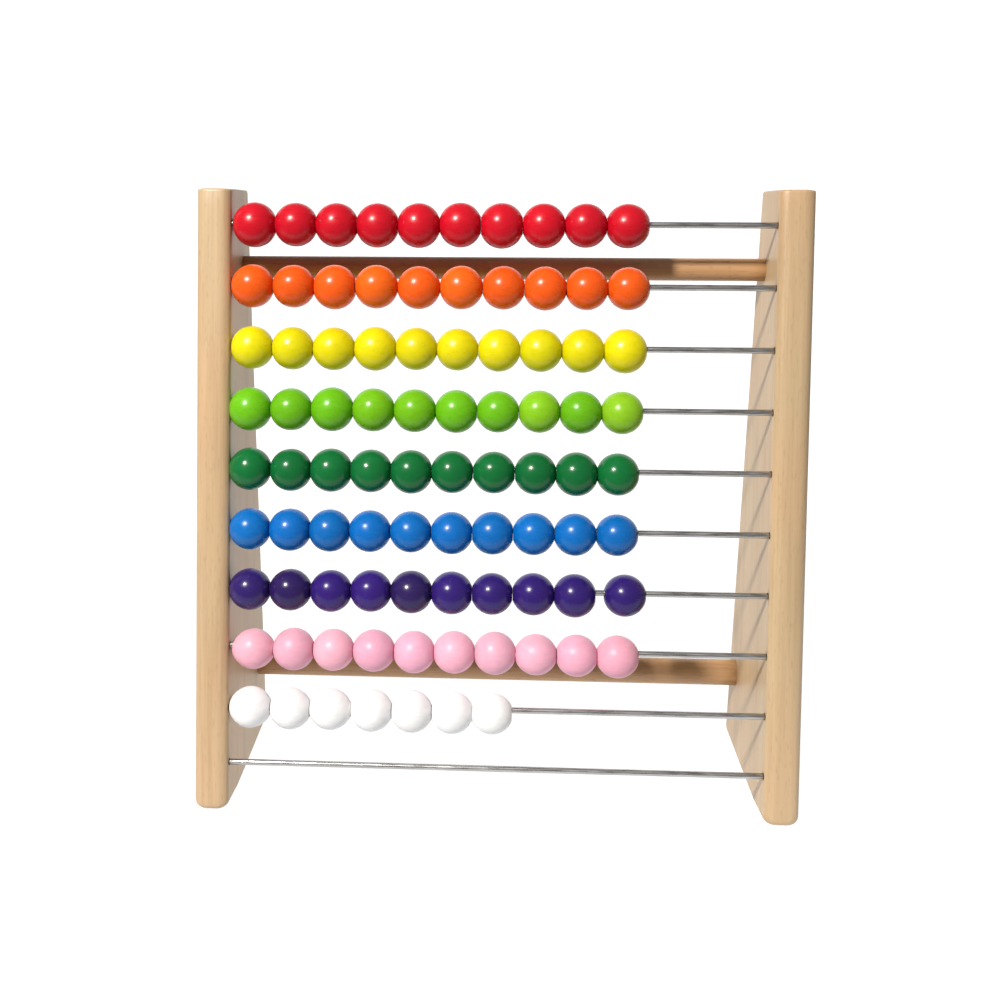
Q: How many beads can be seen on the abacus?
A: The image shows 87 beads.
